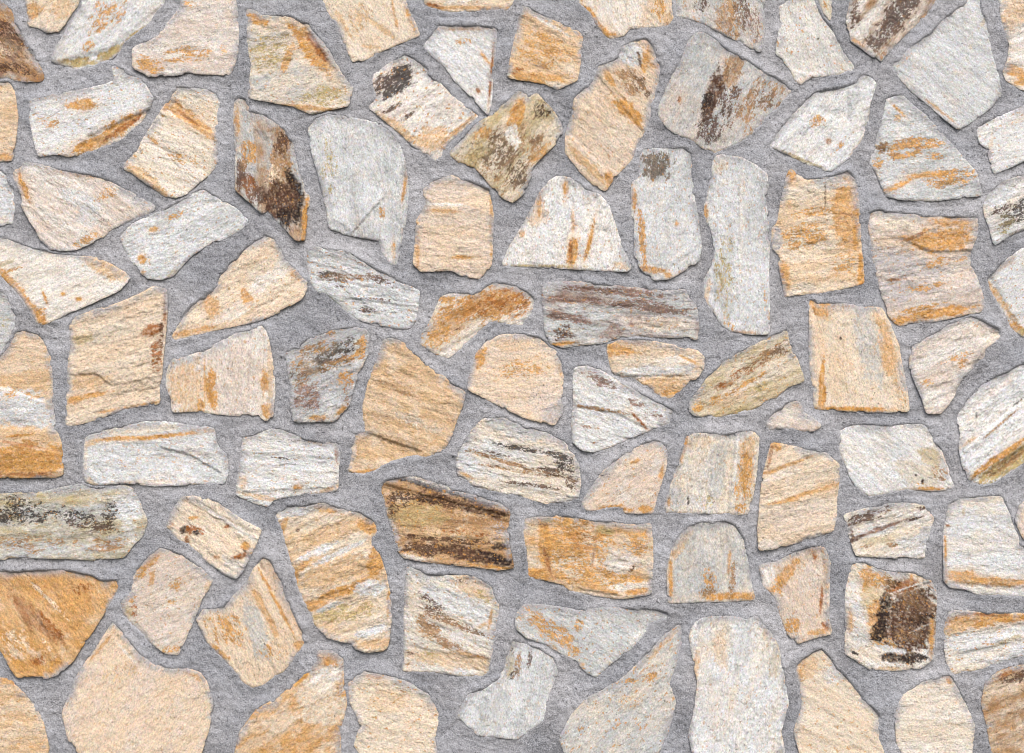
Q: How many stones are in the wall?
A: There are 92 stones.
